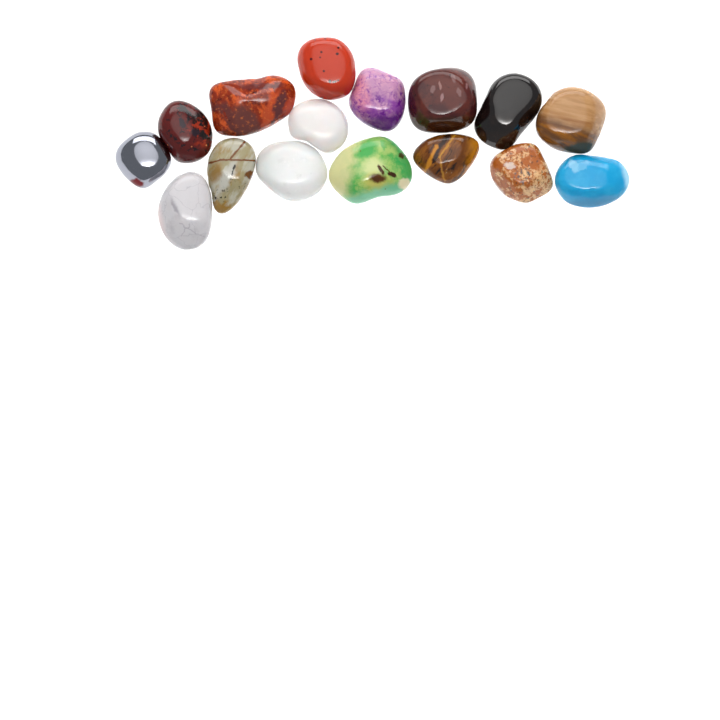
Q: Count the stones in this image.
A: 16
